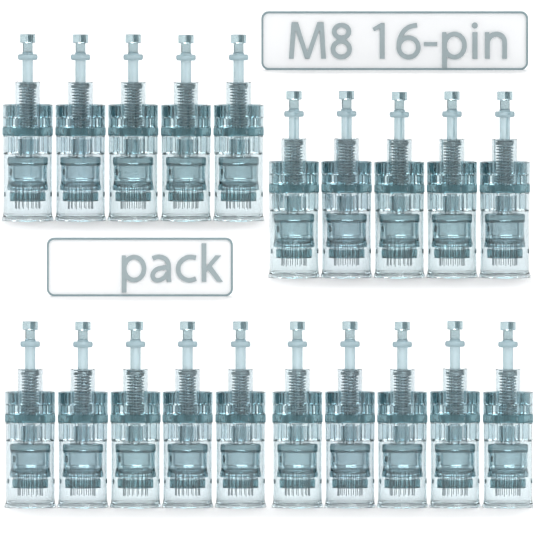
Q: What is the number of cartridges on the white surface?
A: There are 20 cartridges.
